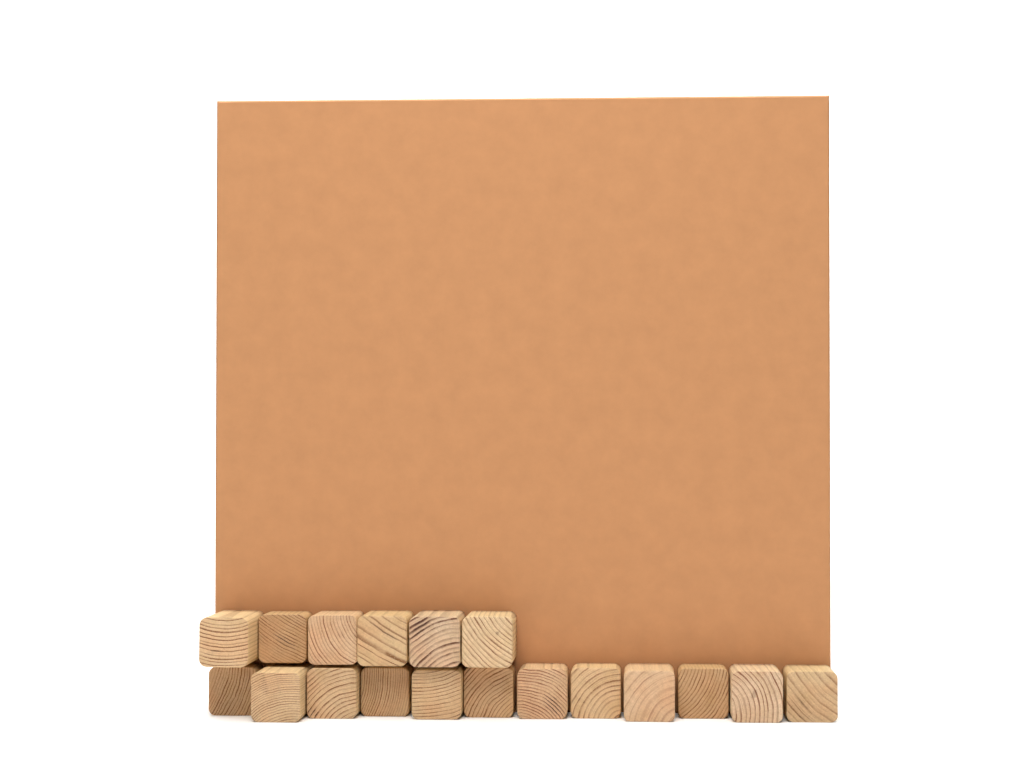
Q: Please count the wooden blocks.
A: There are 18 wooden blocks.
